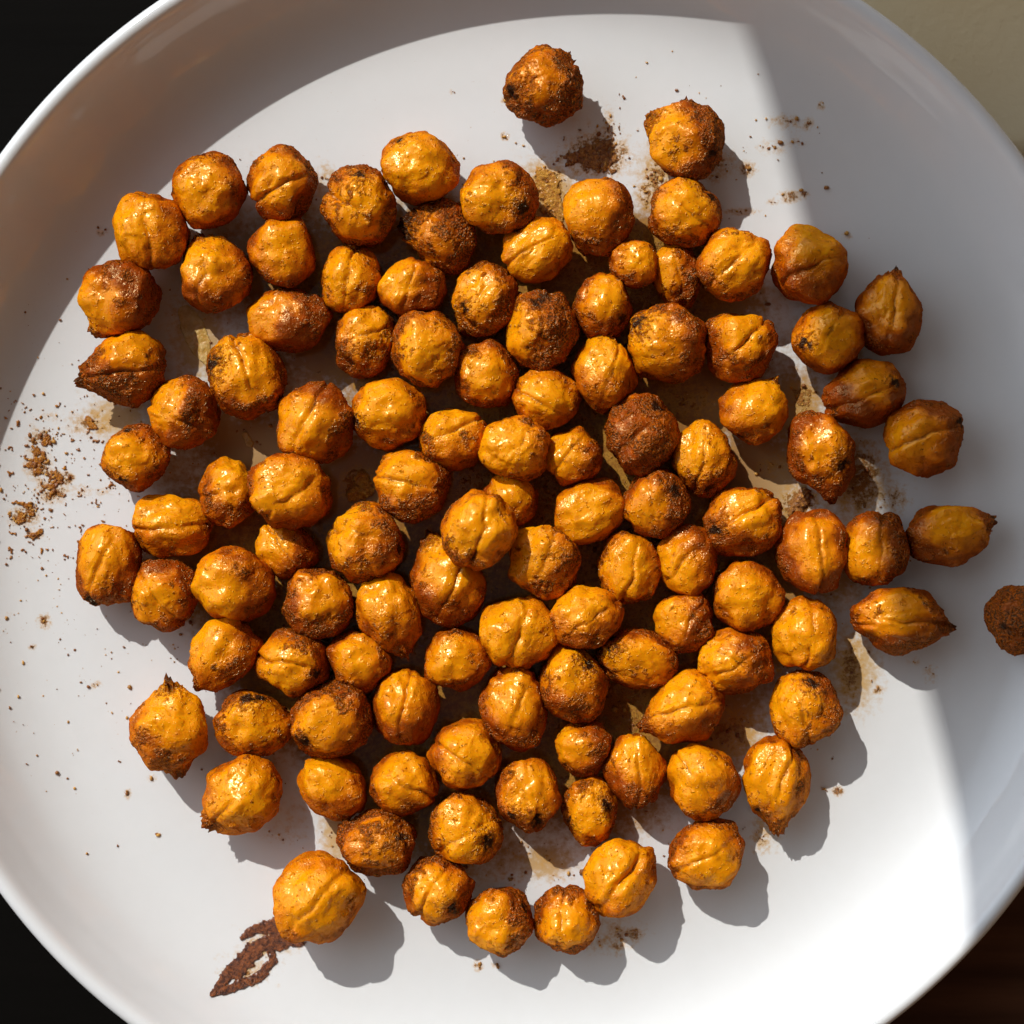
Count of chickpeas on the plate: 111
